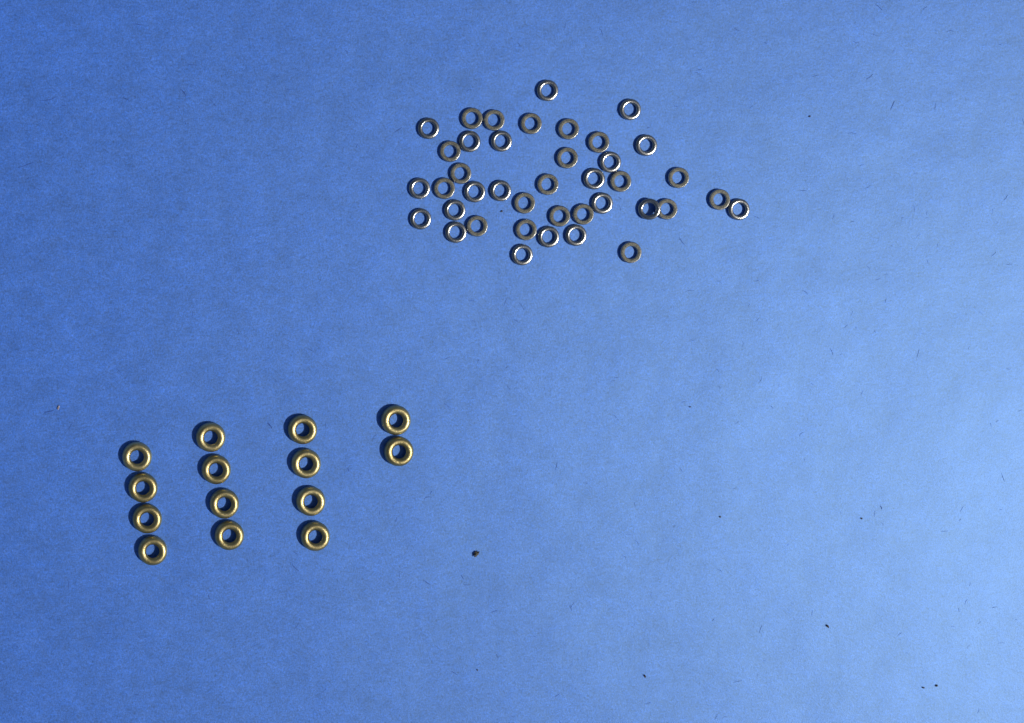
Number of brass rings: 14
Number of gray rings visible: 40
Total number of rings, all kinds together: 54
